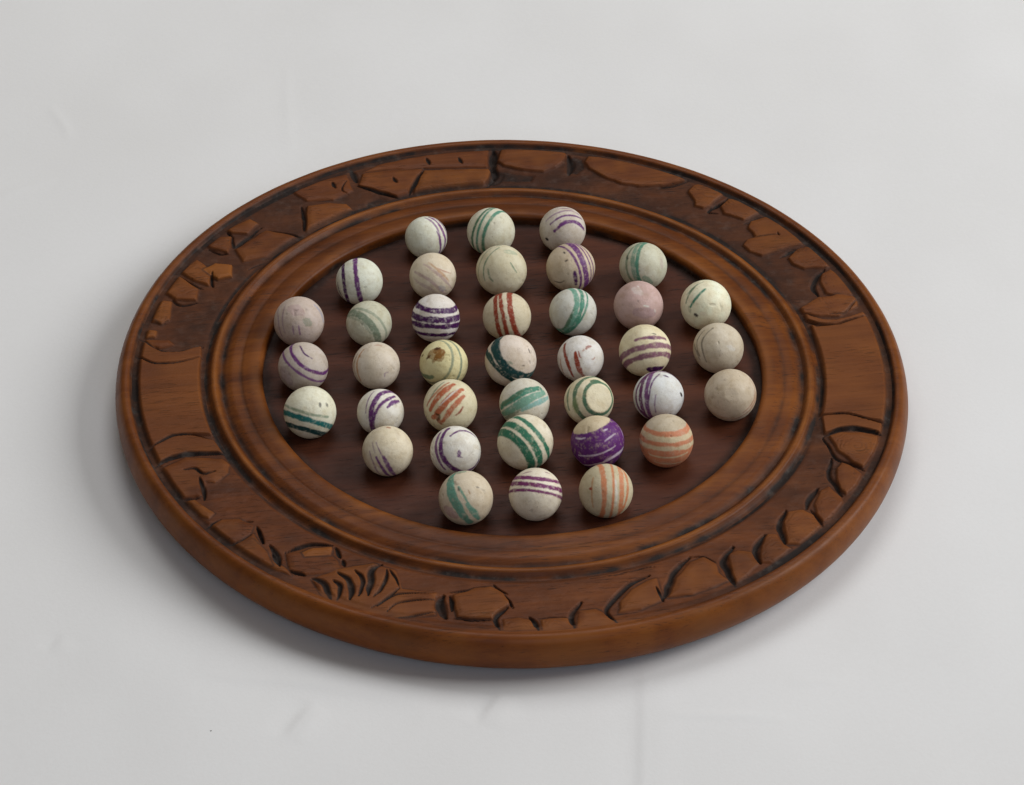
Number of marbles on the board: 37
